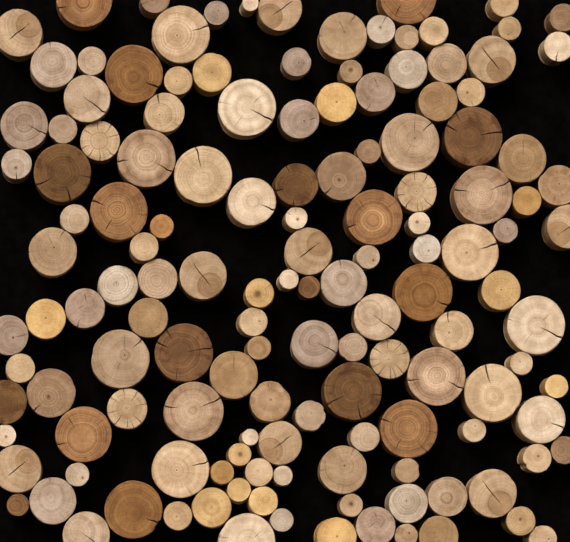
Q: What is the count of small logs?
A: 58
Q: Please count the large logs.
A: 83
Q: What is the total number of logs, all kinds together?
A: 141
